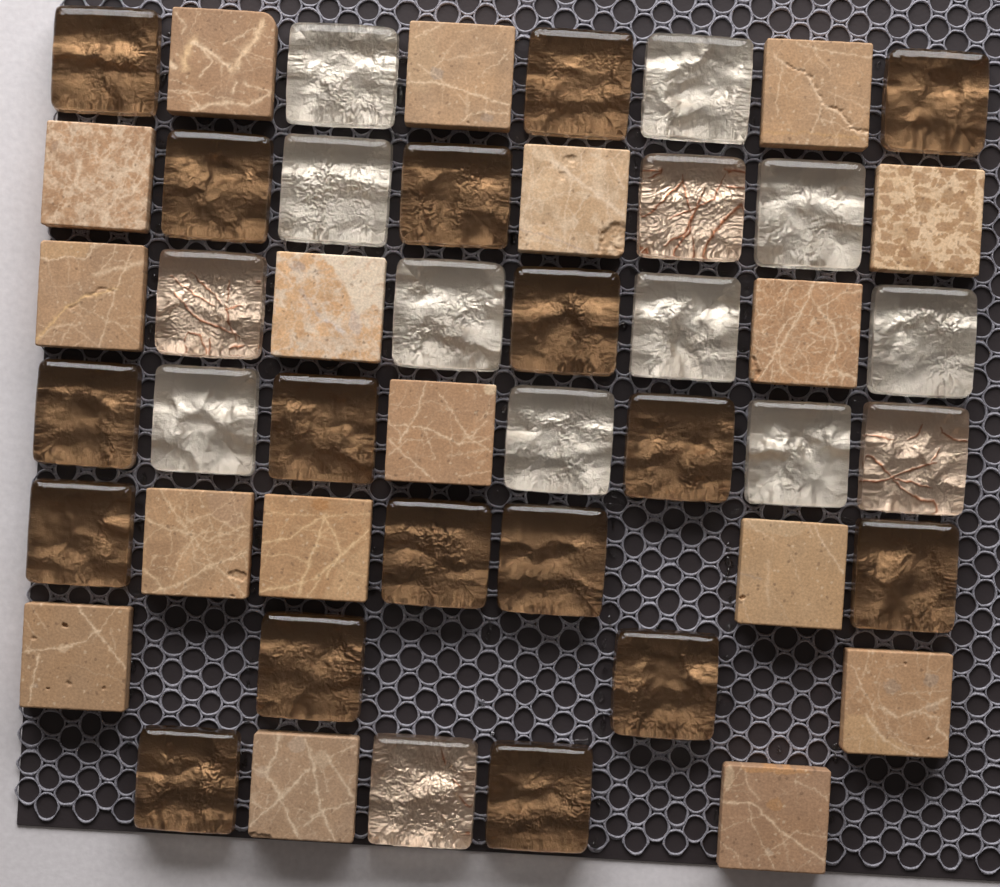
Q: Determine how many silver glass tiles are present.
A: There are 10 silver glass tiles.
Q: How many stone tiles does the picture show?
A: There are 17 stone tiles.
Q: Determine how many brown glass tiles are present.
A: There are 17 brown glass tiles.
